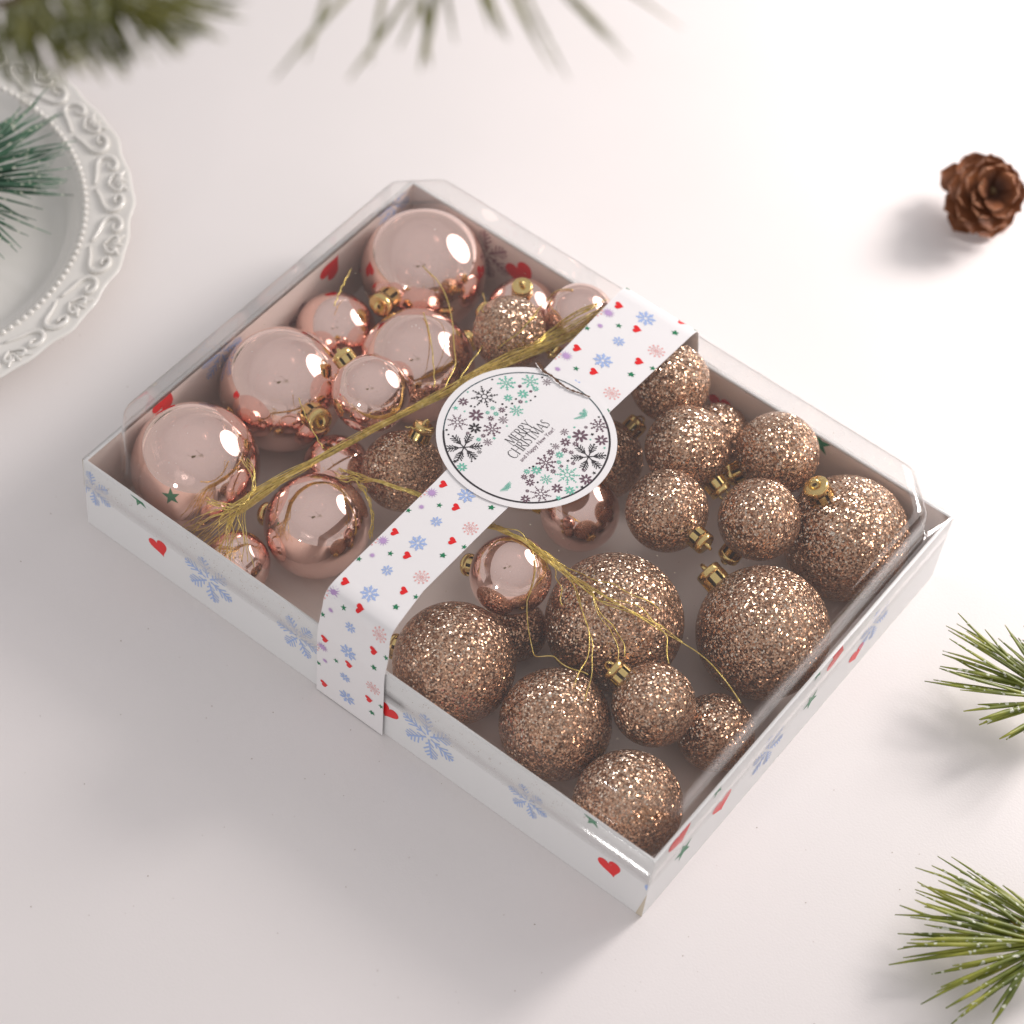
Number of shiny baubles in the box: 13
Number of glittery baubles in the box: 18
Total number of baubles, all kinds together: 31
